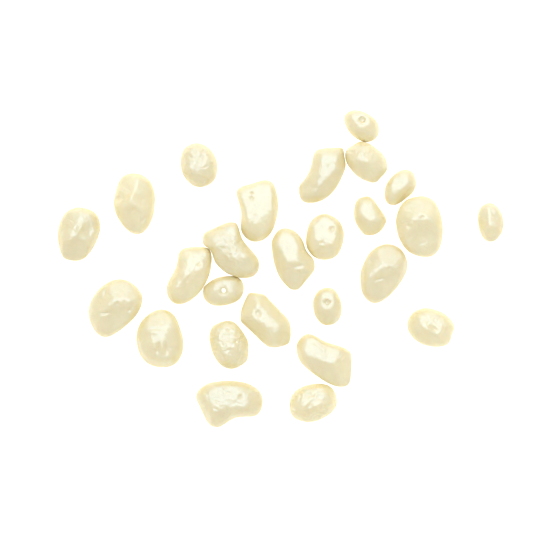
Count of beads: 26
